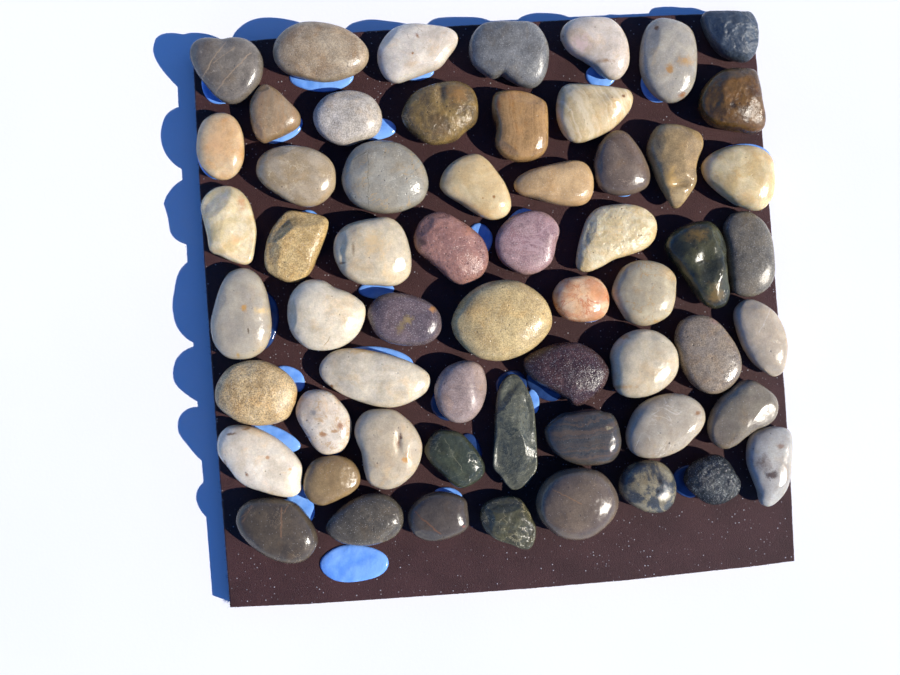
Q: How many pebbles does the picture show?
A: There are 59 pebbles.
